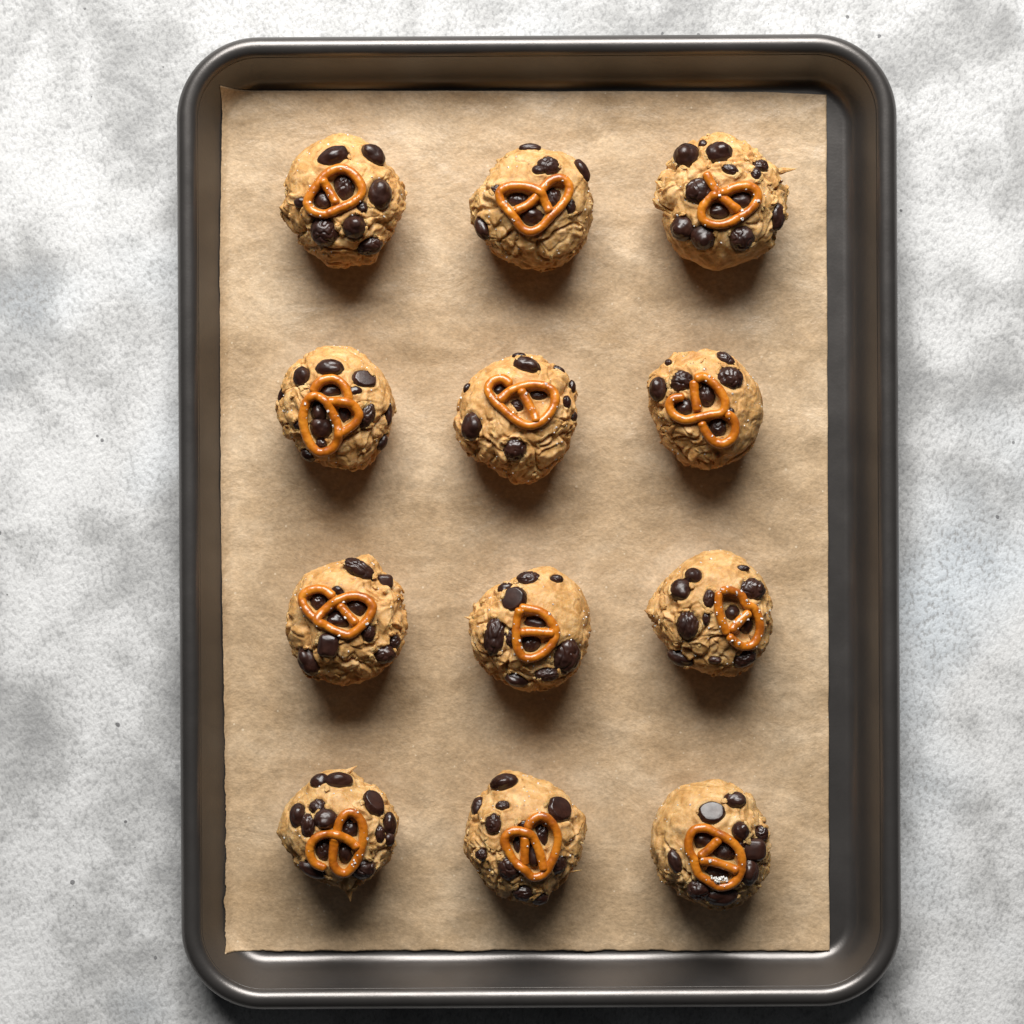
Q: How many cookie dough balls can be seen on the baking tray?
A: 12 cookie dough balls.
